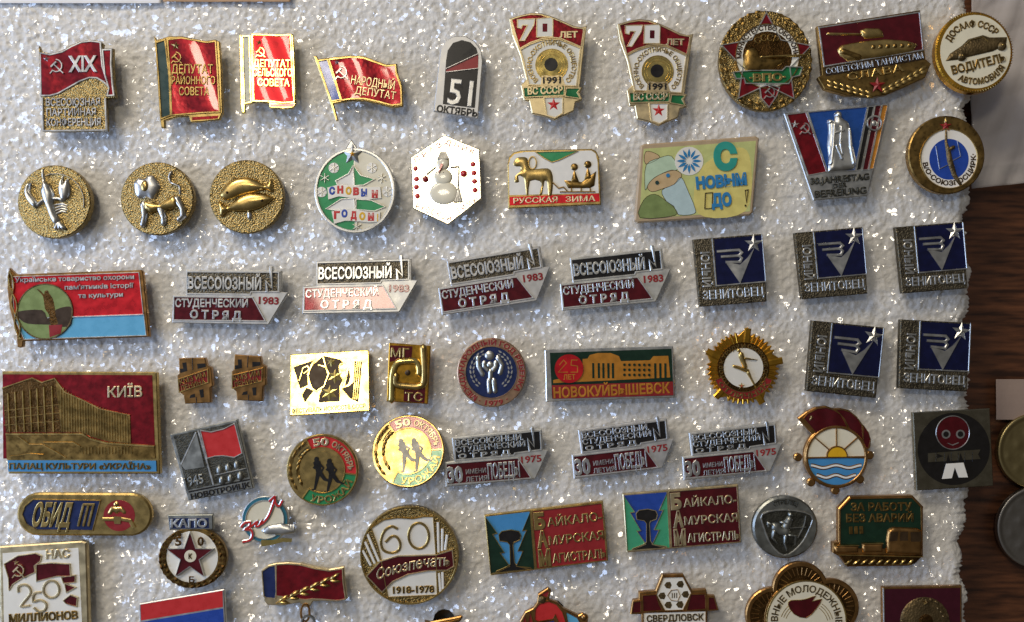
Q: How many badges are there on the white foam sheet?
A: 61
